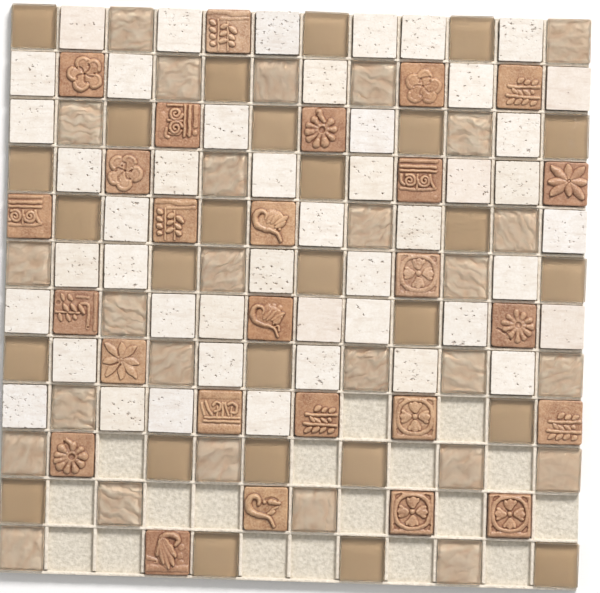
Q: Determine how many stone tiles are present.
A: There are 46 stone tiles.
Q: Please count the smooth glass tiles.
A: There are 27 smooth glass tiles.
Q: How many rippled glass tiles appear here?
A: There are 27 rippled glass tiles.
